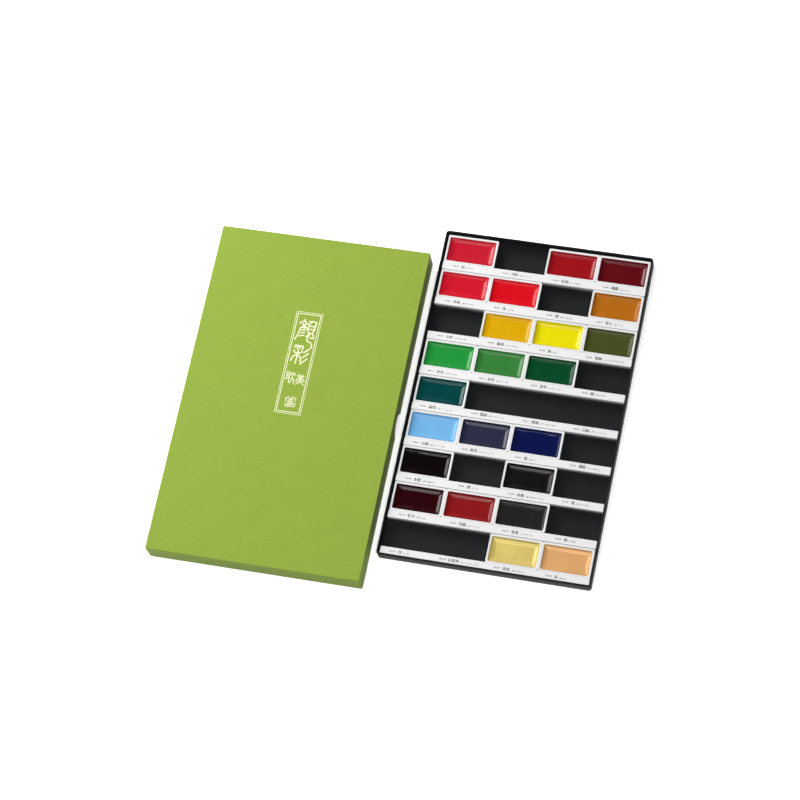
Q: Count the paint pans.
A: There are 23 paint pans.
